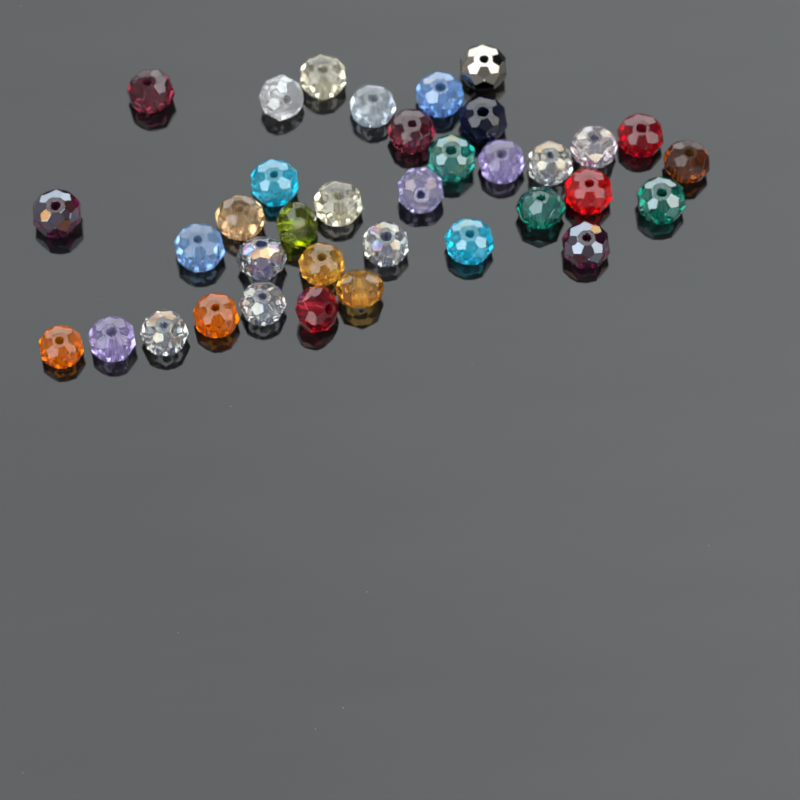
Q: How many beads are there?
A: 36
